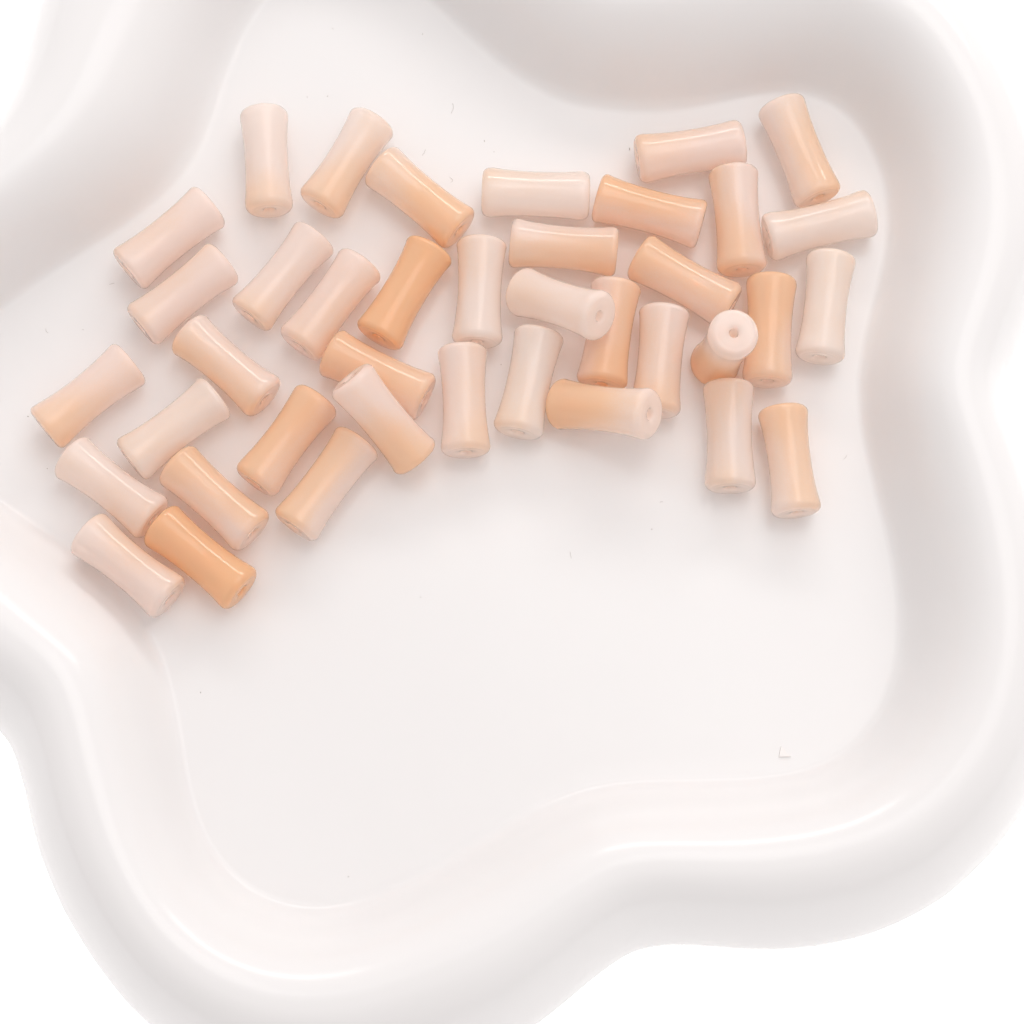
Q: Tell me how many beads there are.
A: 39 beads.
